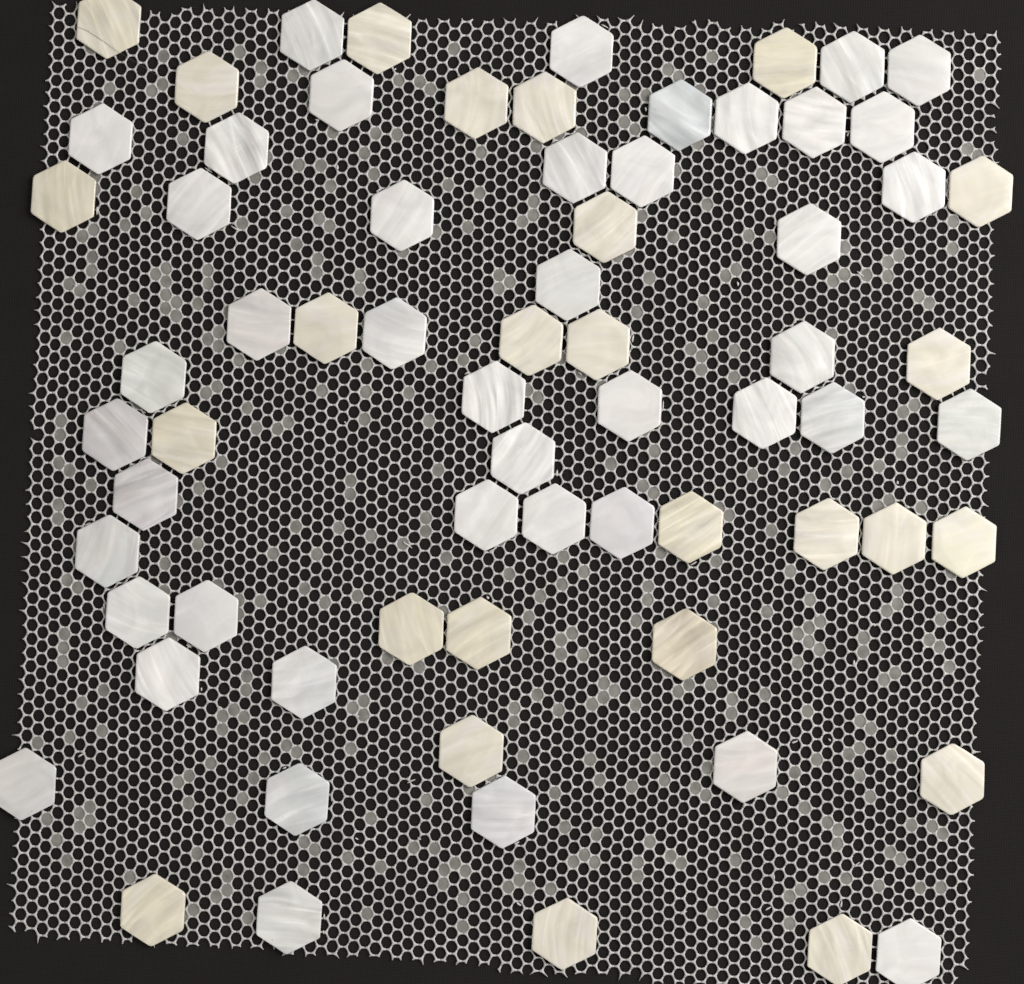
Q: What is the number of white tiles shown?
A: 44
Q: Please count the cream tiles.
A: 26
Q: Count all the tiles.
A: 70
